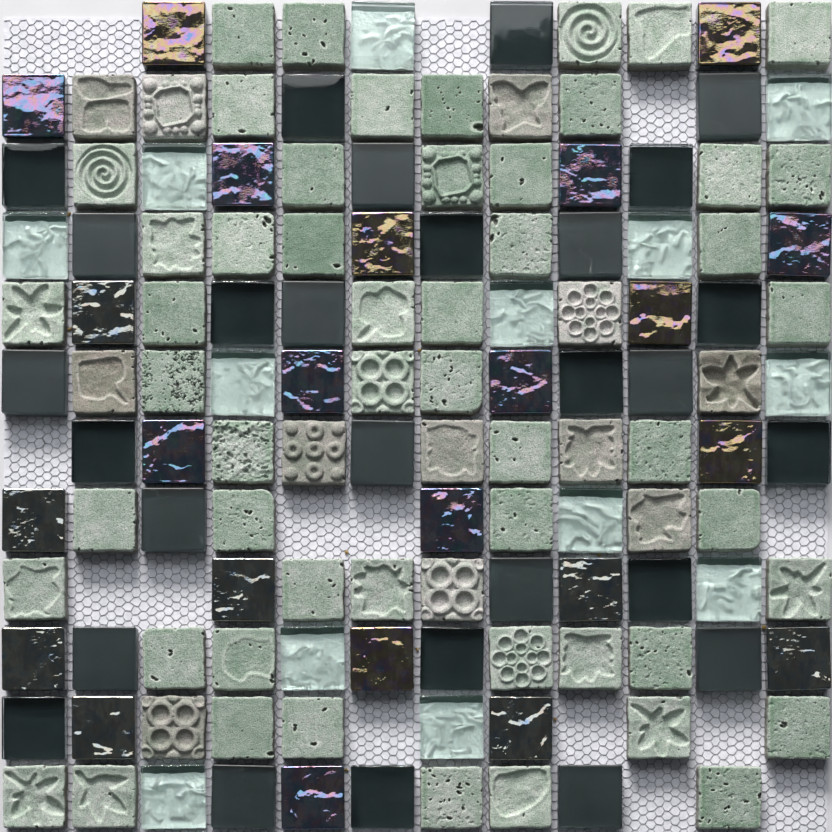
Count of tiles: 129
